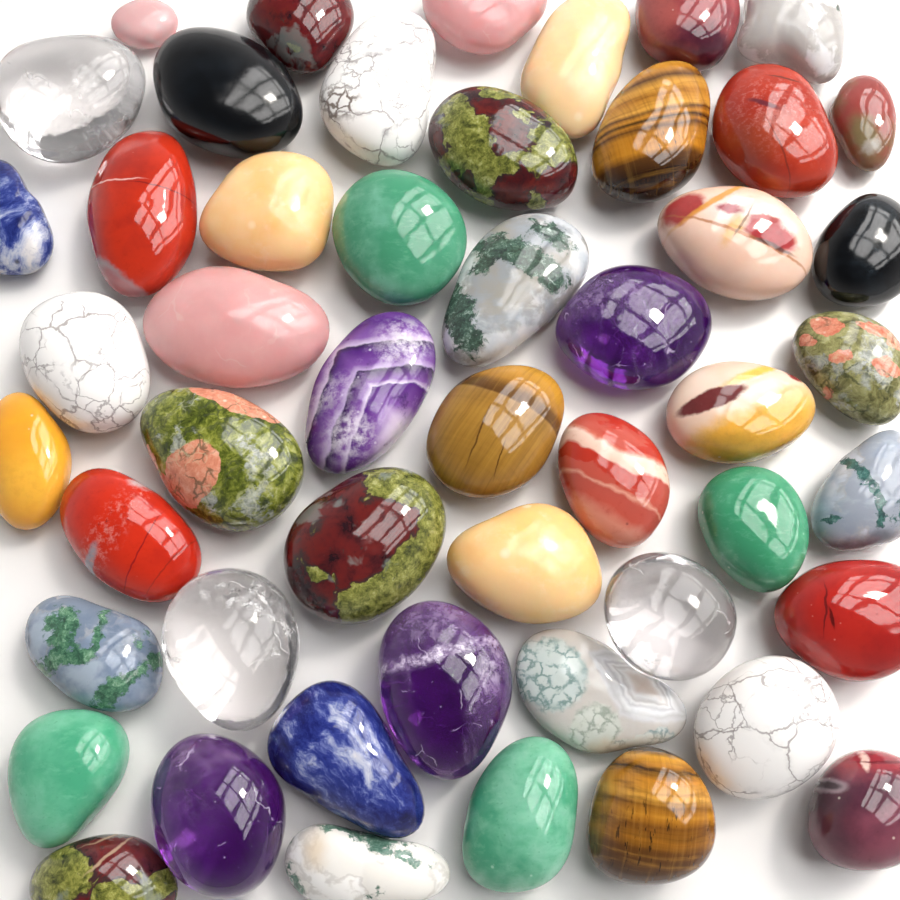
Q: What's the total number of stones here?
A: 50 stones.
